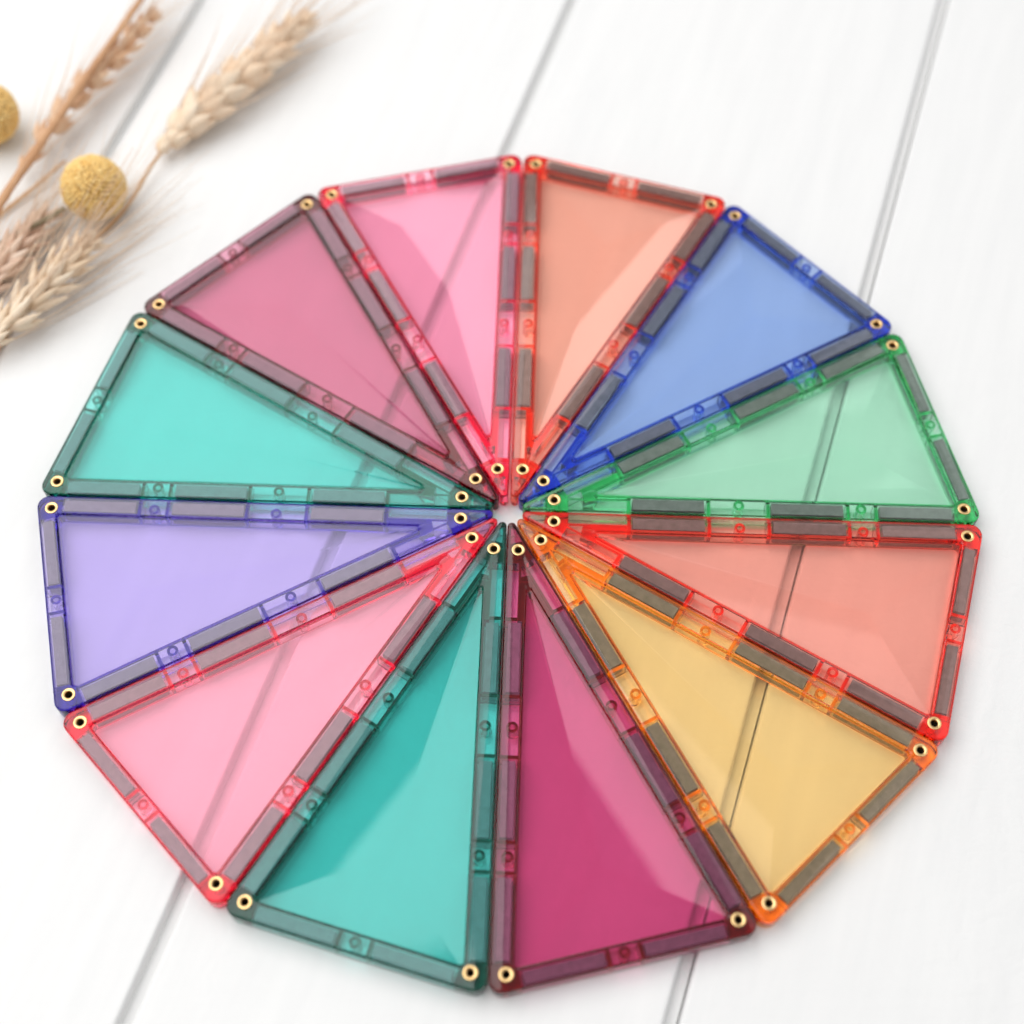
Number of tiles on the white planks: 12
